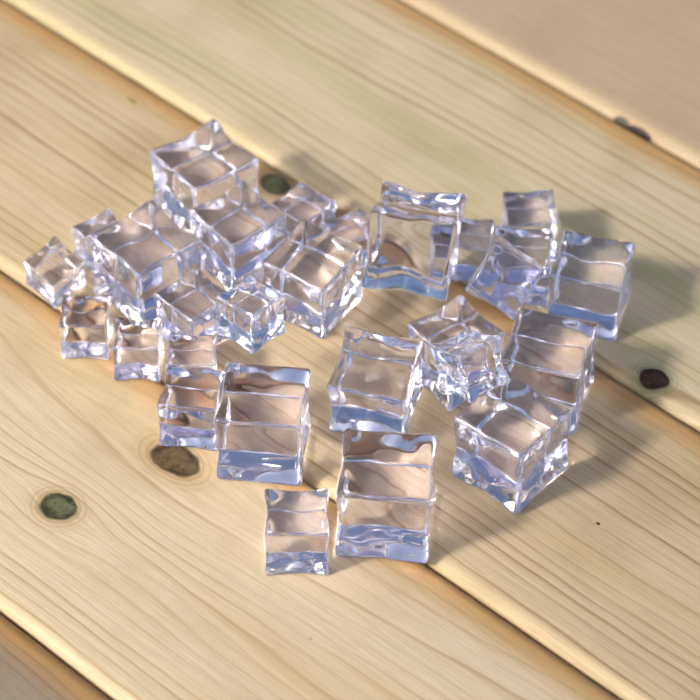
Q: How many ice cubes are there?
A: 28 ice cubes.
